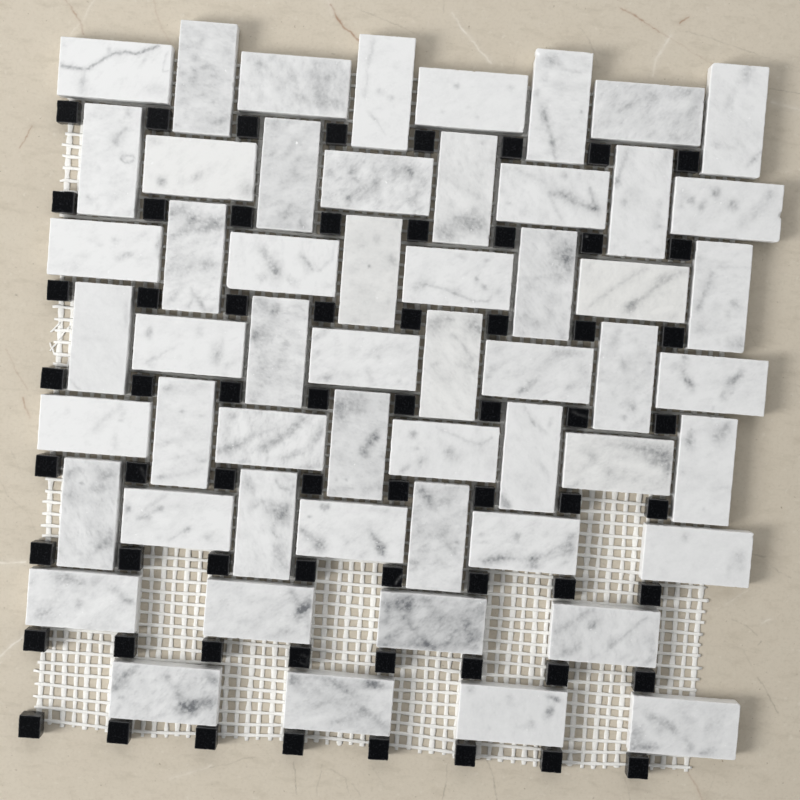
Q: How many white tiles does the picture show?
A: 55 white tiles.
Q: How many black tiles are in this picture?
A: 64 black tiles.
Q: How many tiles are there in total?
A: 119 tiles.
